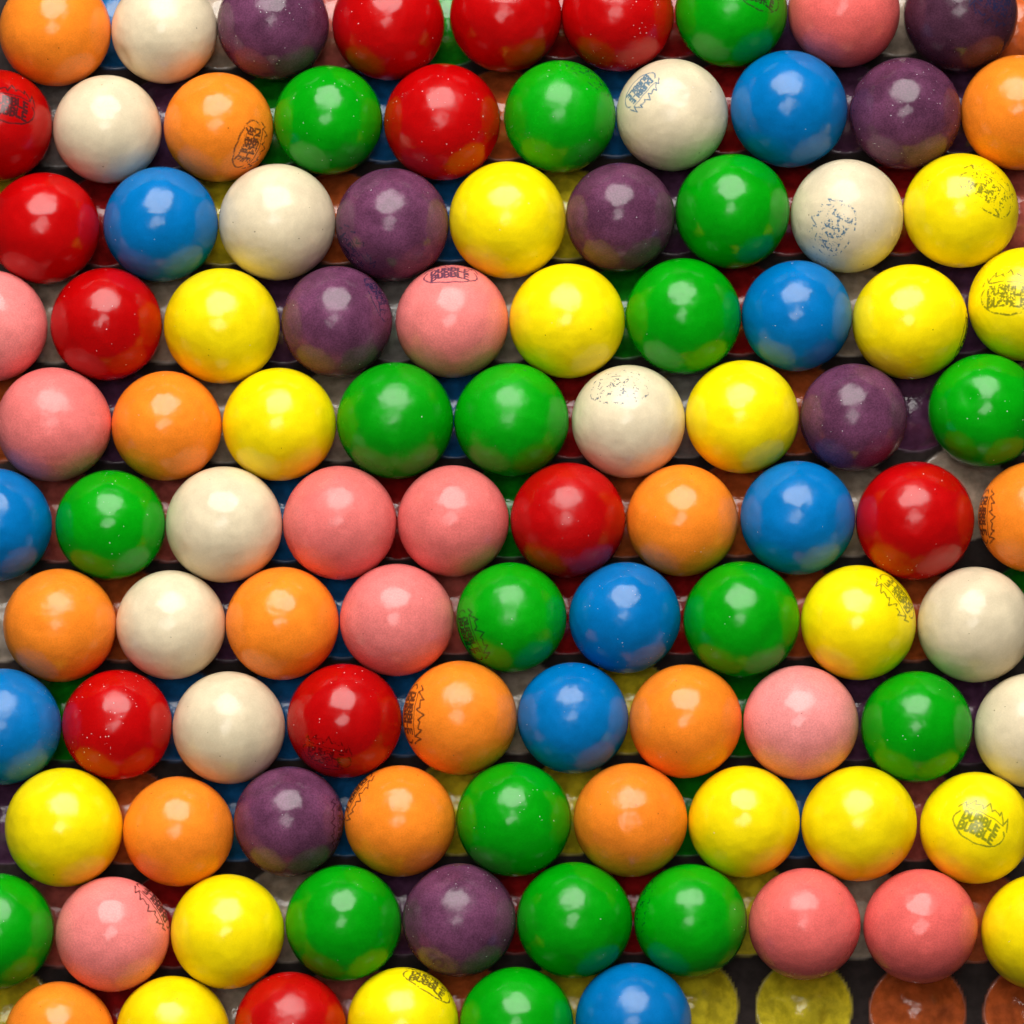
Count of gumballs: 101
